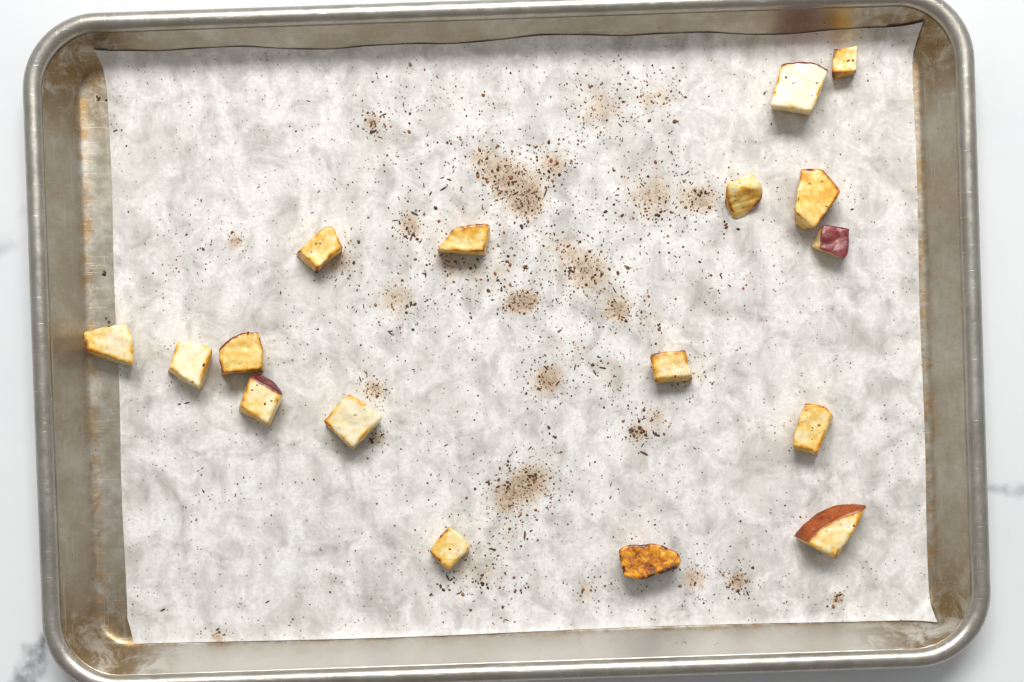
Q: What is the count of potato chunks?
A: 17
